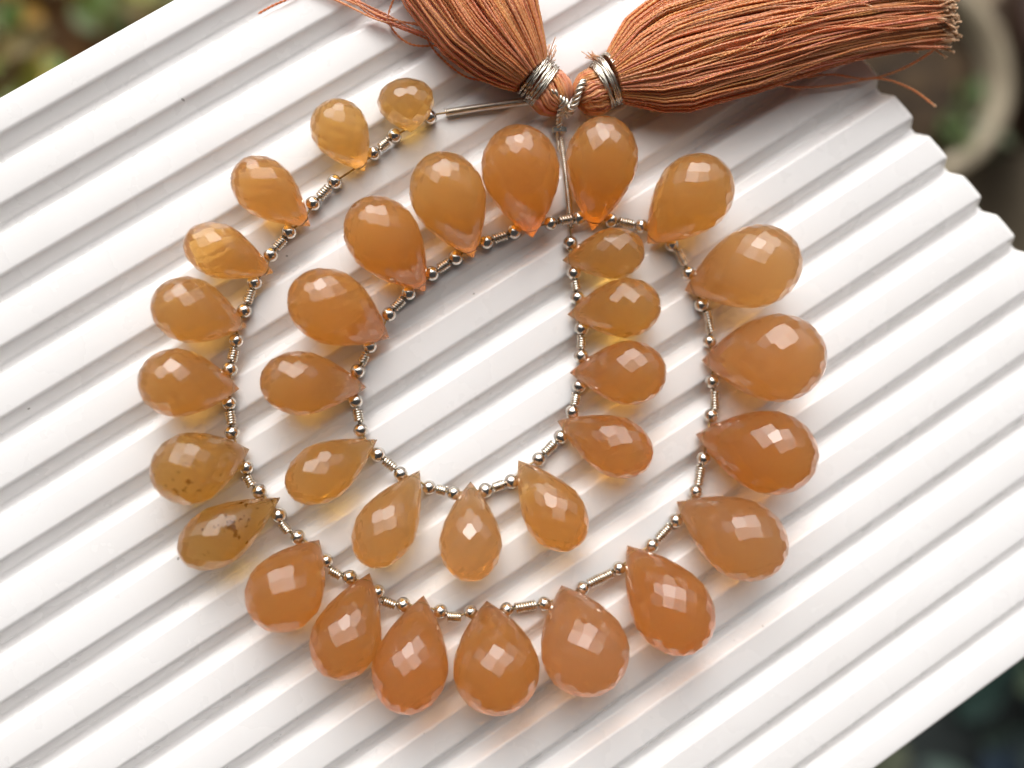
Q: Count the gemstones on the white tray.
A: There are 33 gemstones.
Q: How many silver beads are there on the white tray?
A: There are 66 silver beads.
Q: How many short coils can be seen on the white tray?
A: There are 32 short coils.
